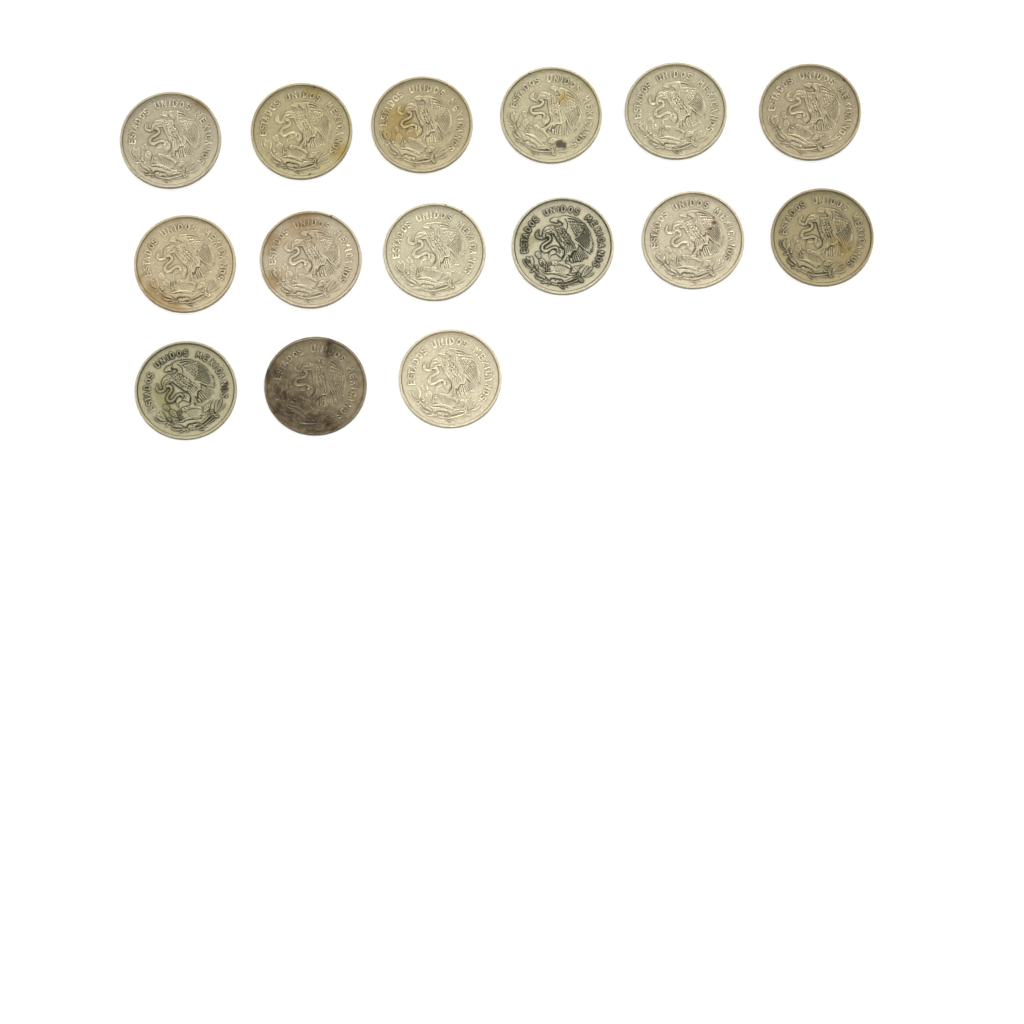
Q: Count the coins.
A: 15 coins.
